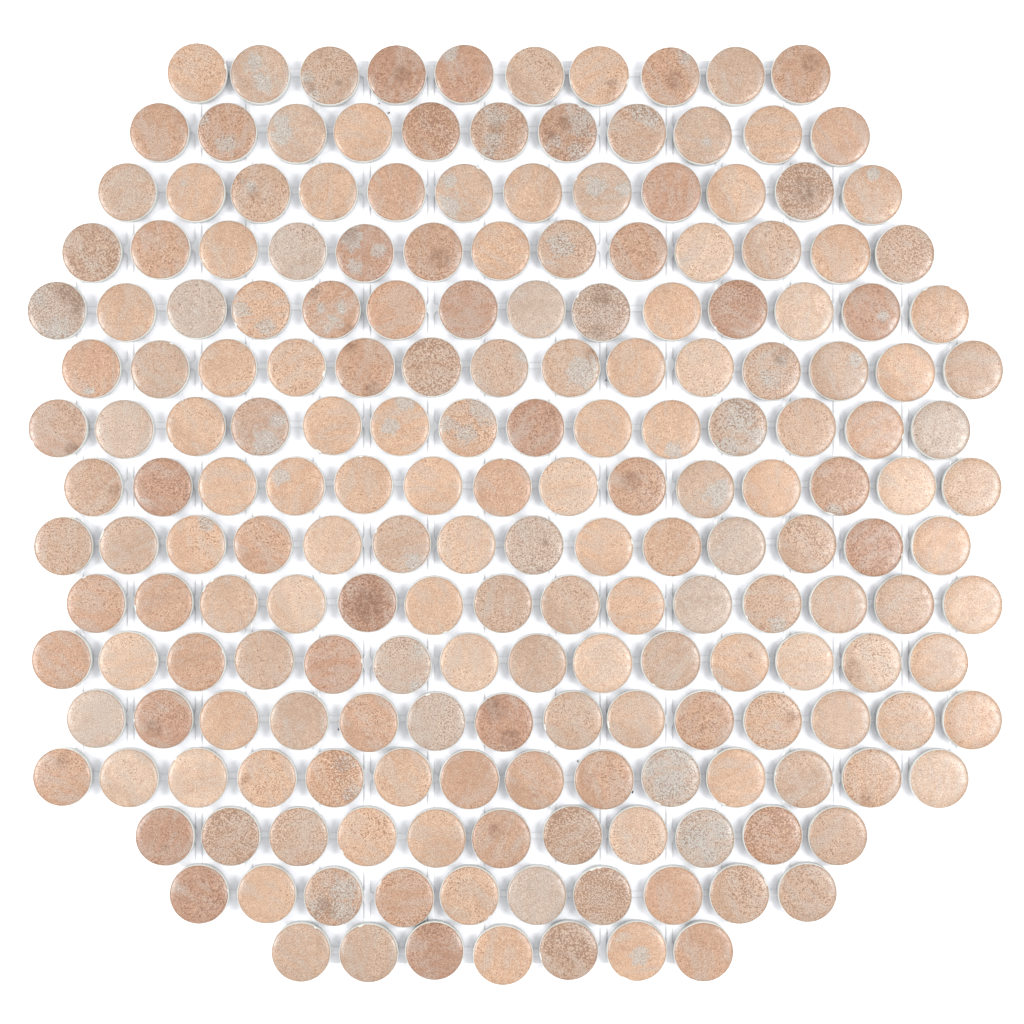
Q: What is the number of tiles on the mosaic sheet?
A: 200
